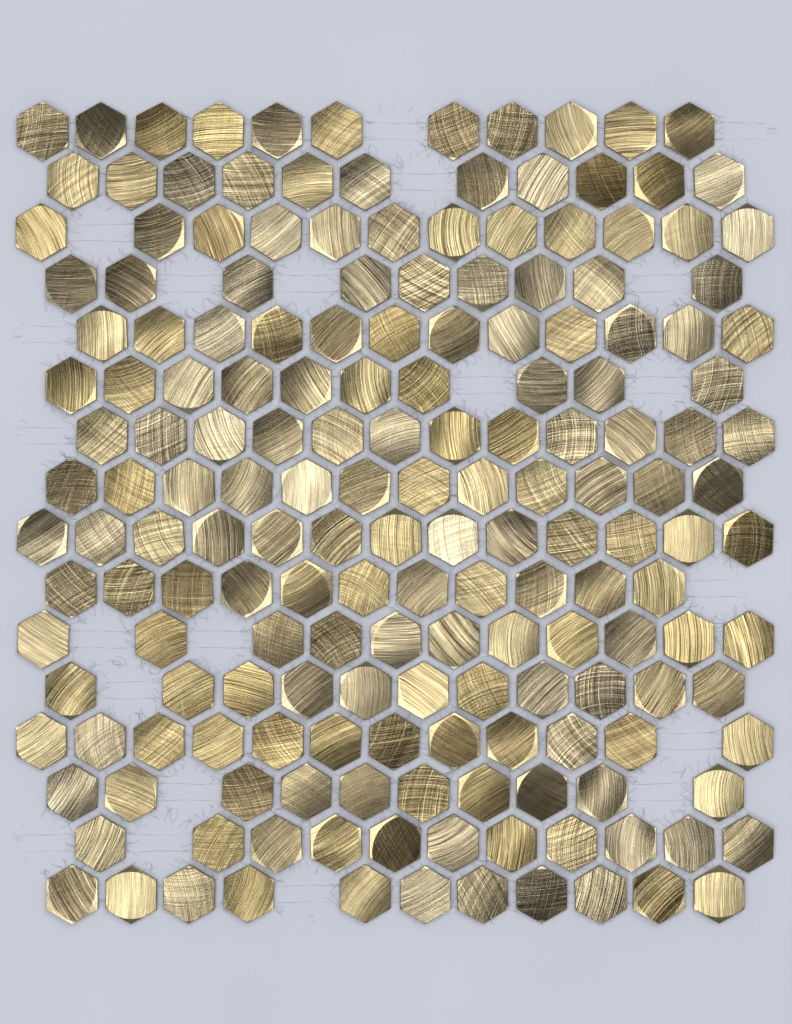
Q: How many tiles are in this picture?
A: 179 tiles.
